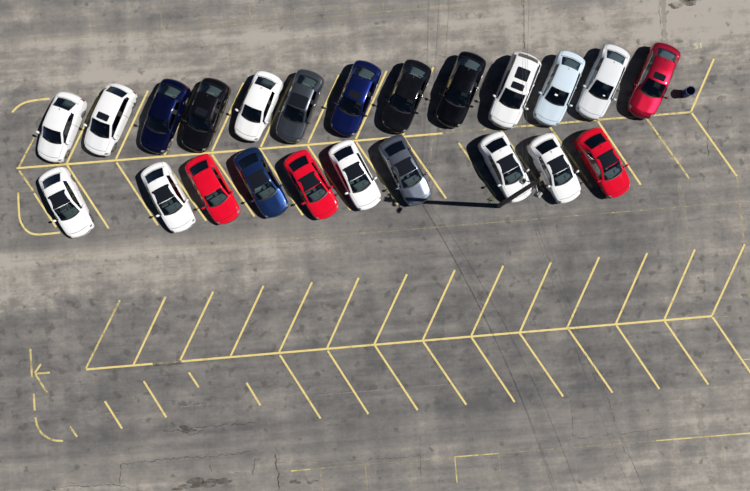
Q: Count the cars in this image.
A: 23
